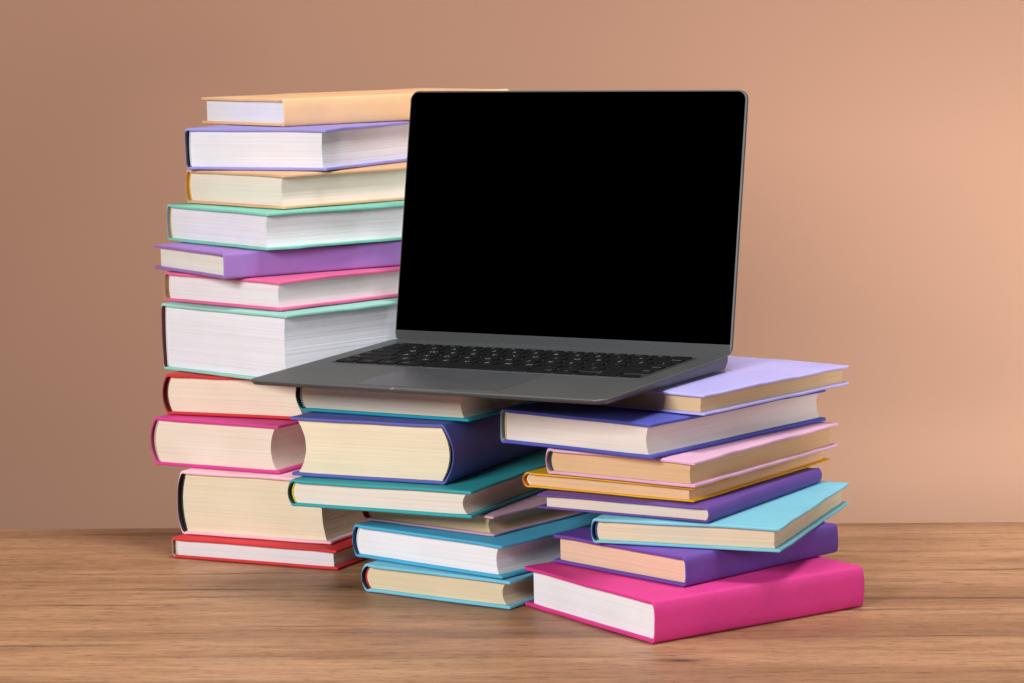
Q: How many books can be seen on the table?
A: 25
